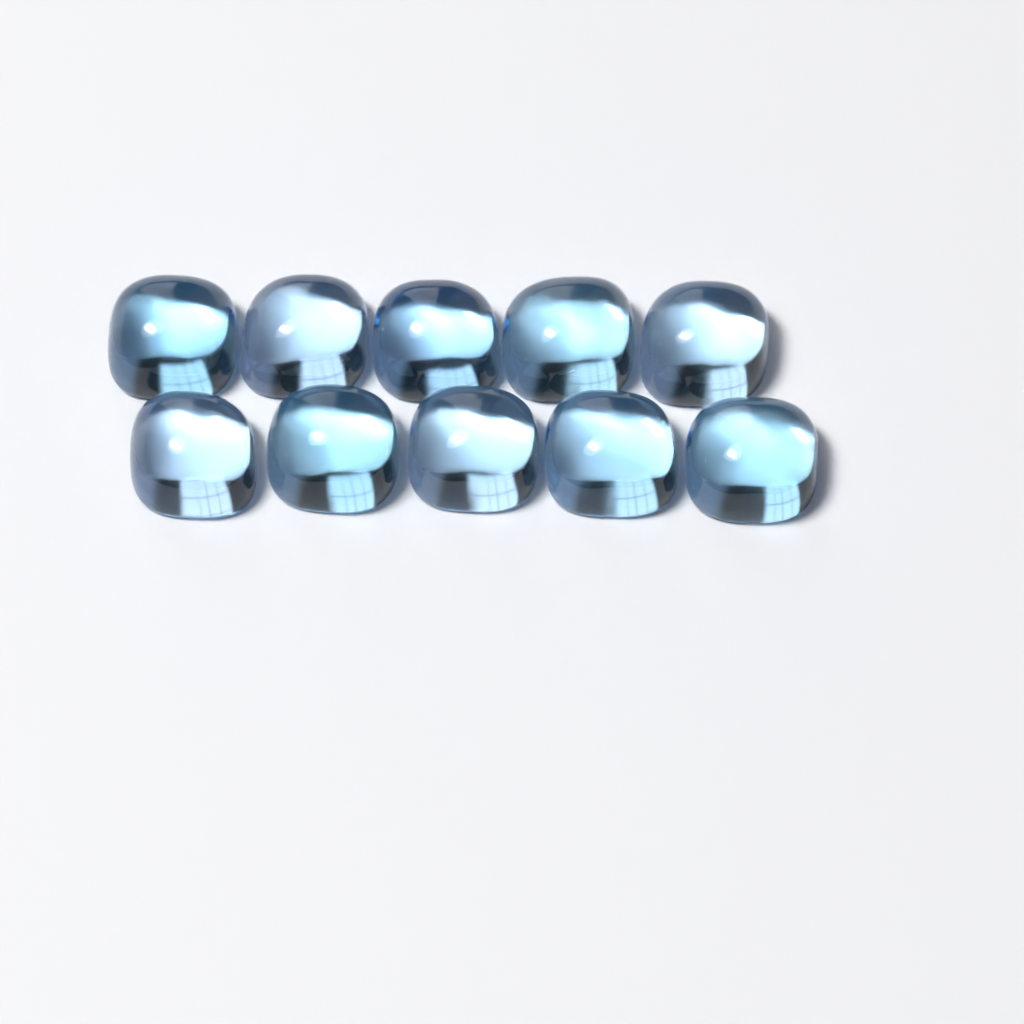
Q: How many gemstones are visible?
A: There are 10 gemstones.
